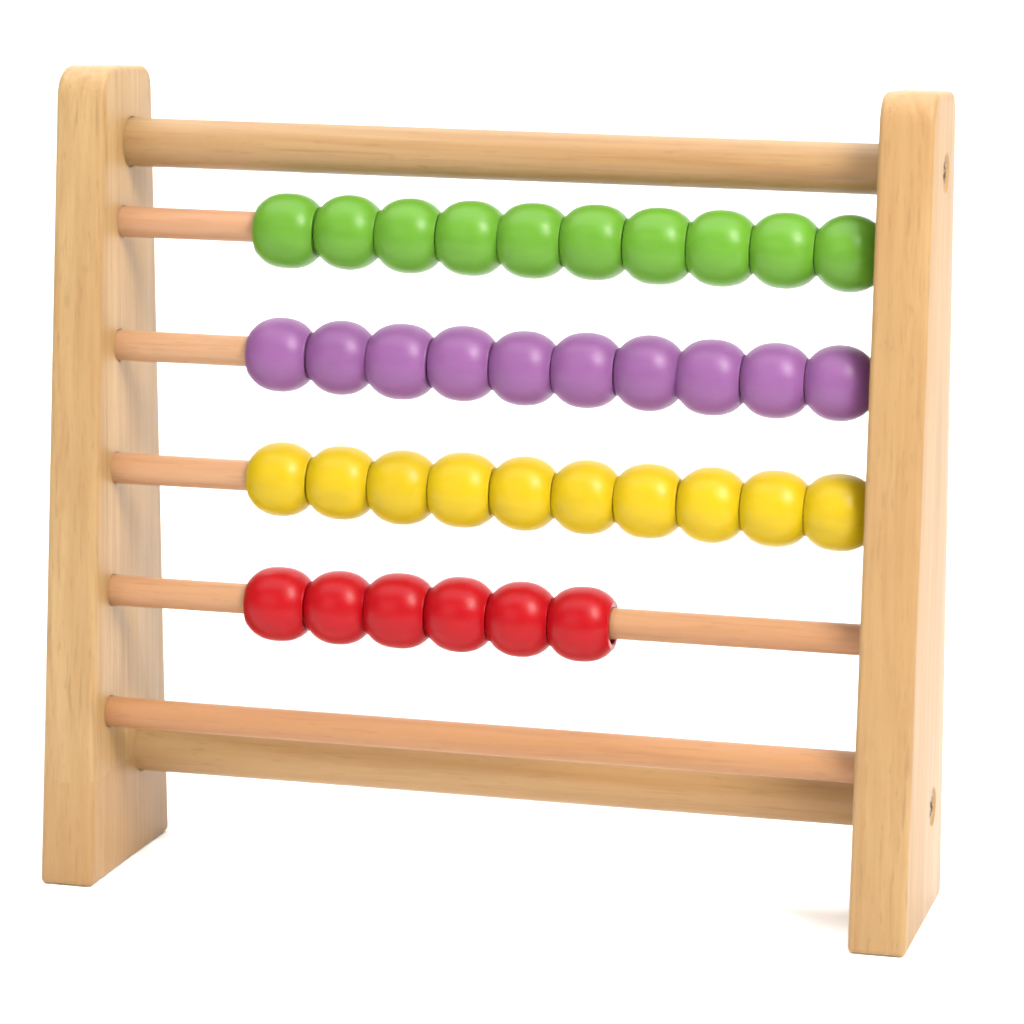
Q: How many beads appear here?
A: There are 36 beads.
